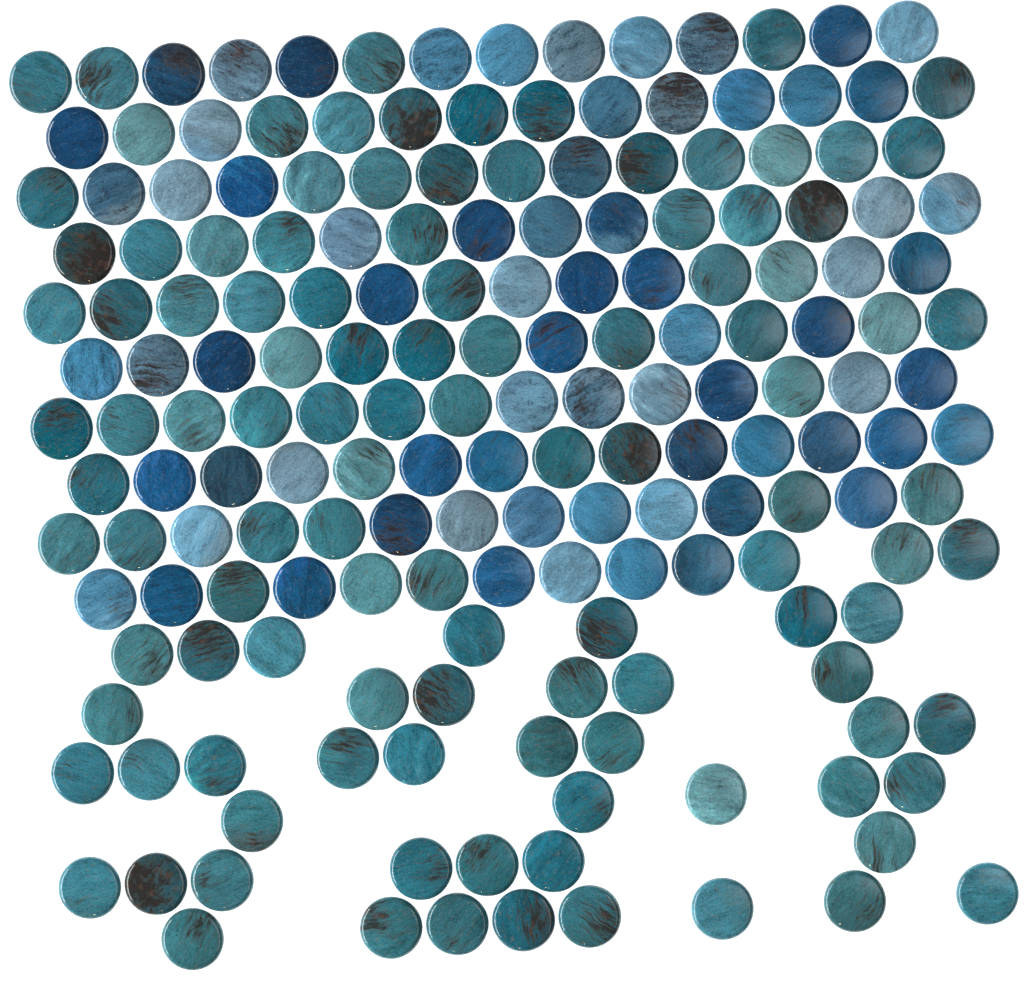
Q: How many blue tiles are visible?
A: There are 70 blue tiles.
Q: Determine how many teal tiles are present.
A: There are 111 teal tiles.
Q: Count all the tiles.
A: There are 181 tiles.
